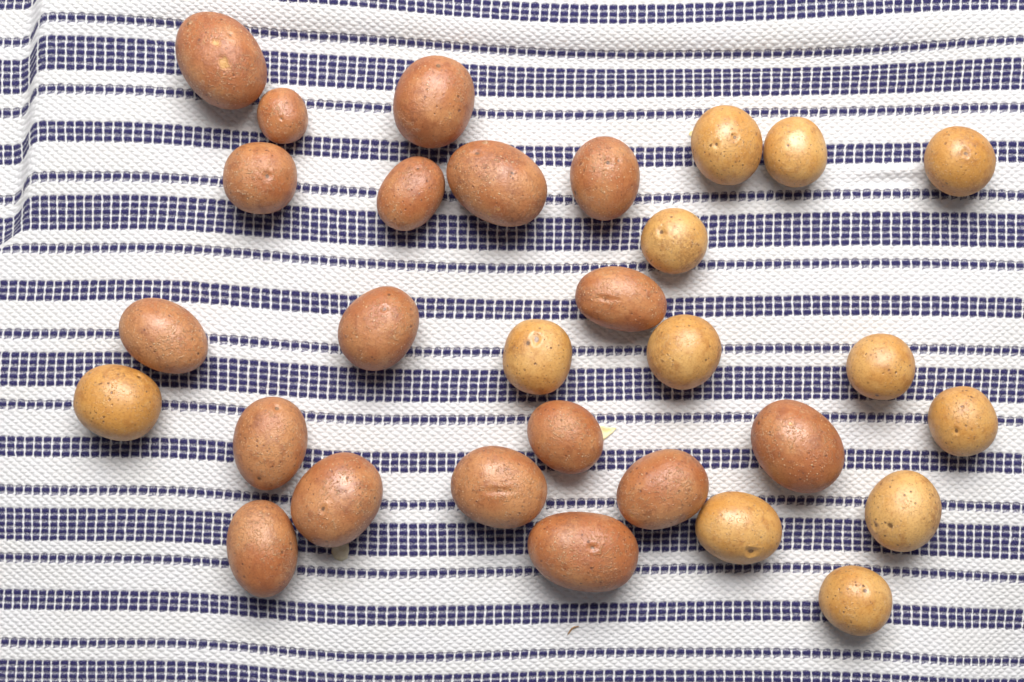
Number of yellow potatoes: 12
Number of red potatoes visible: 18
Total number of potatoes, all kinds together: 30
